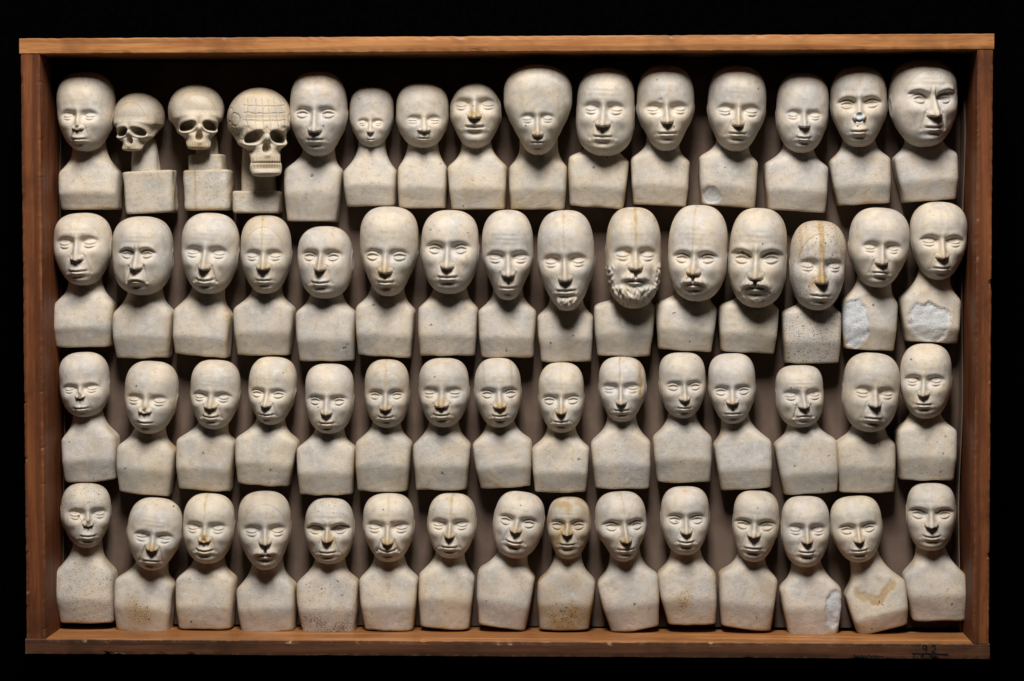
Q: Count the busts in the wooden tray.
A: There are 57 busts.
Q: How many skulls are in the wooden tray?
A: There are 3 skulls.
